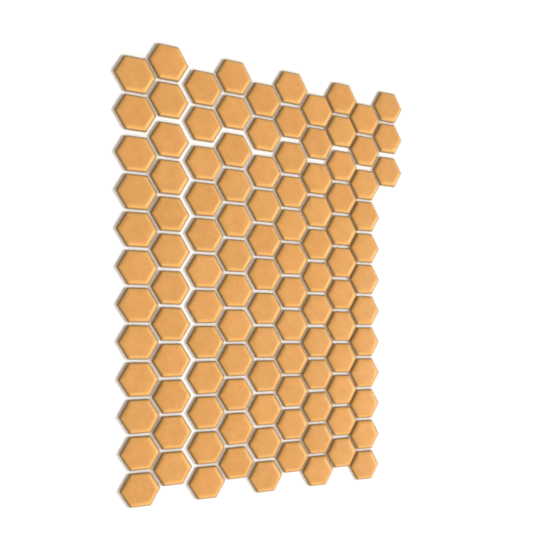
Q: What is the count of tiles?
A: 111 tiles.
